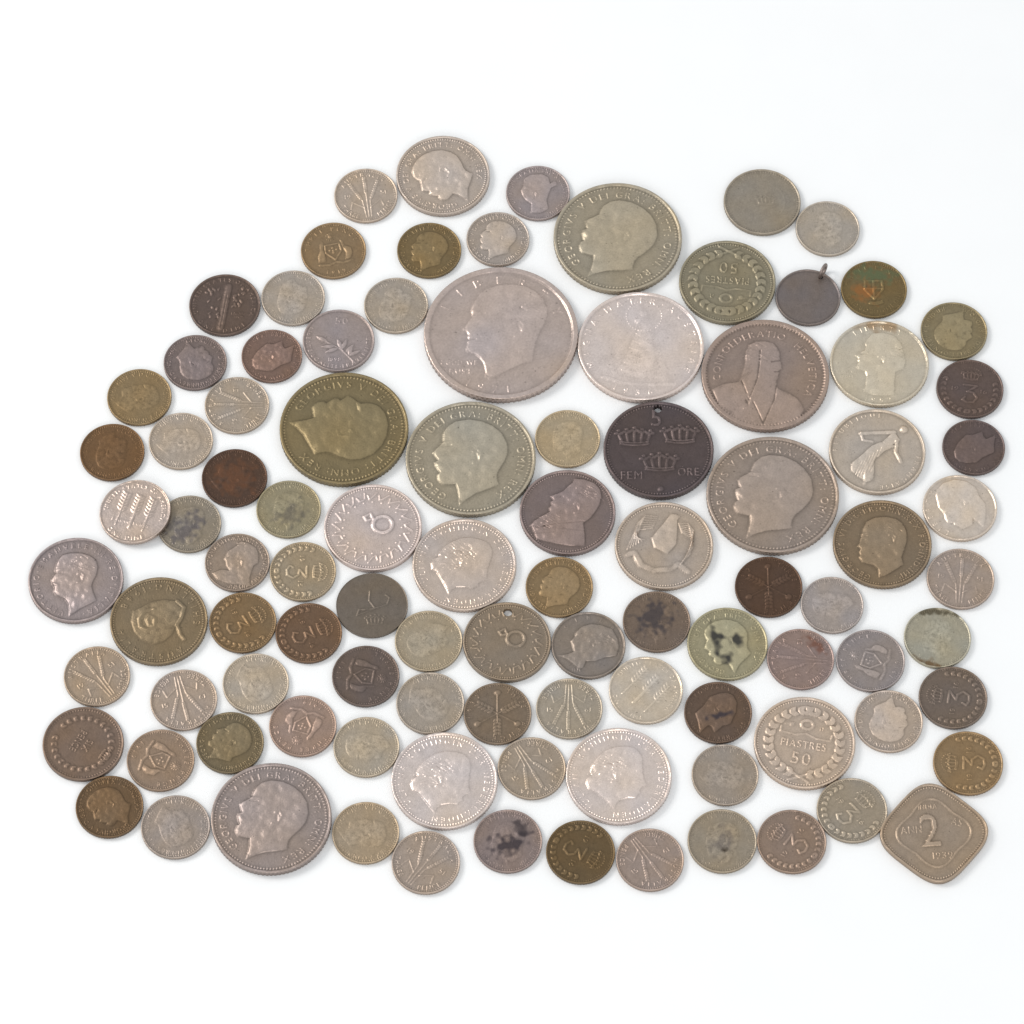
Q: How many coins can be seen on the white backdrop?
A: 98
